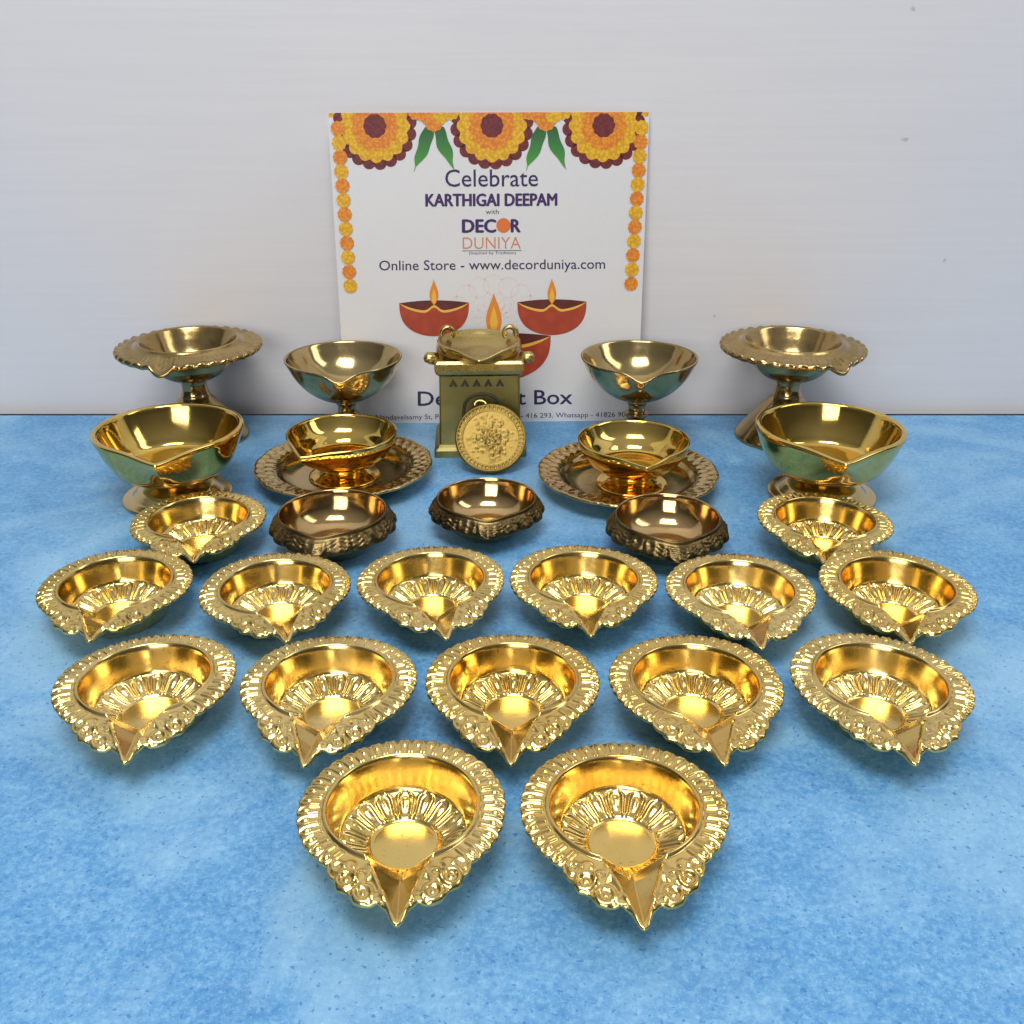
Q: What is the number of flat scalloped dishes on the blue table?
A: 15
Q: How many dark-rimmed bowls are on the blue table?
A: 3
